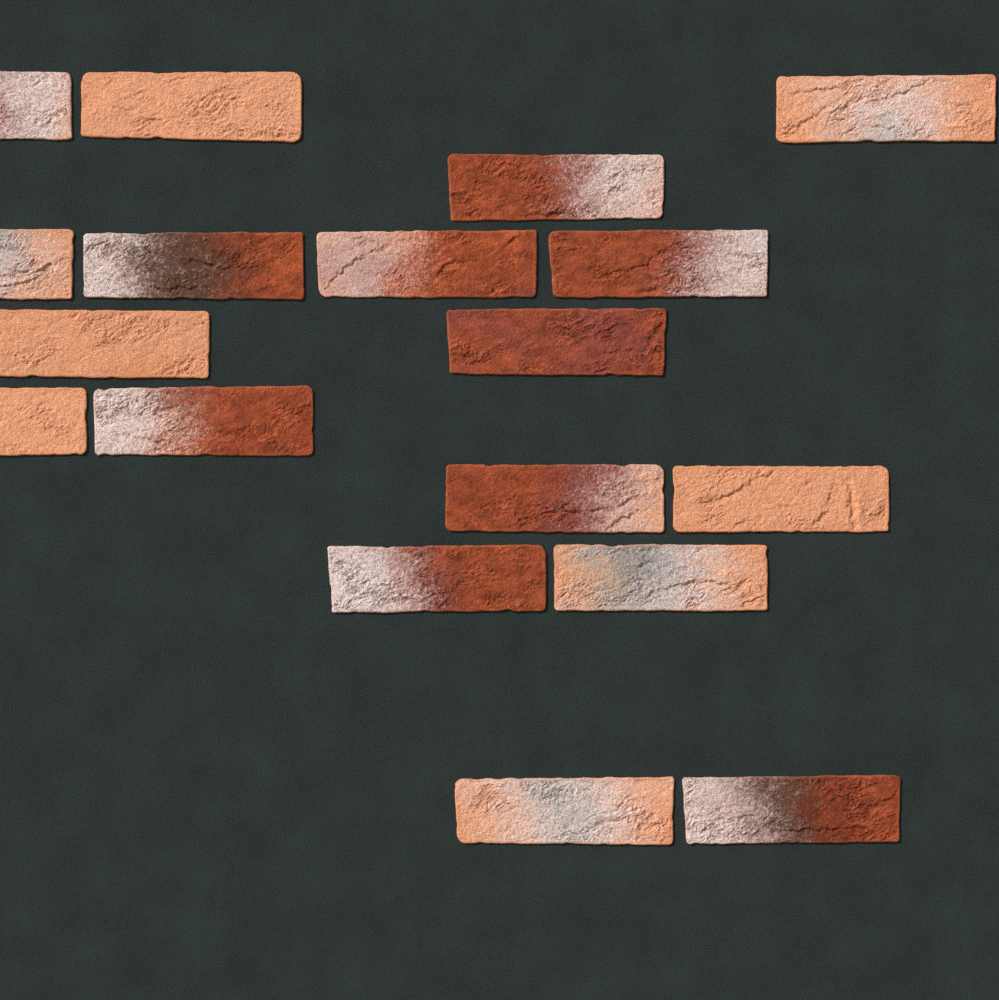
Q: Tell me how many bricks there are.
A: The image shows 18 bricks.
